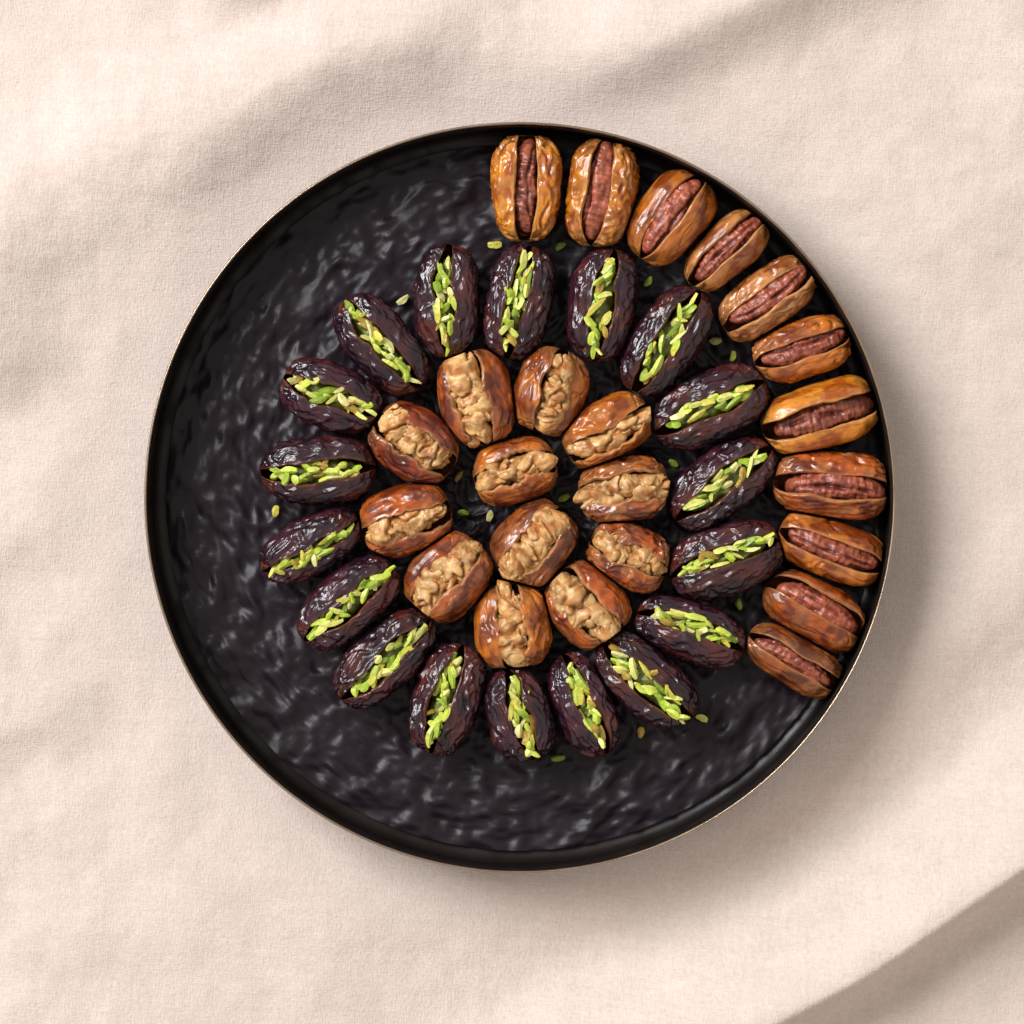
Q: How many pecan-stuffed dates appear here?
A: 11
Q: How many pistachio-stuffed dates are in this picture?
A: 18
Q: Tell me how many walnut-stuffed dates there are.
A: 12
